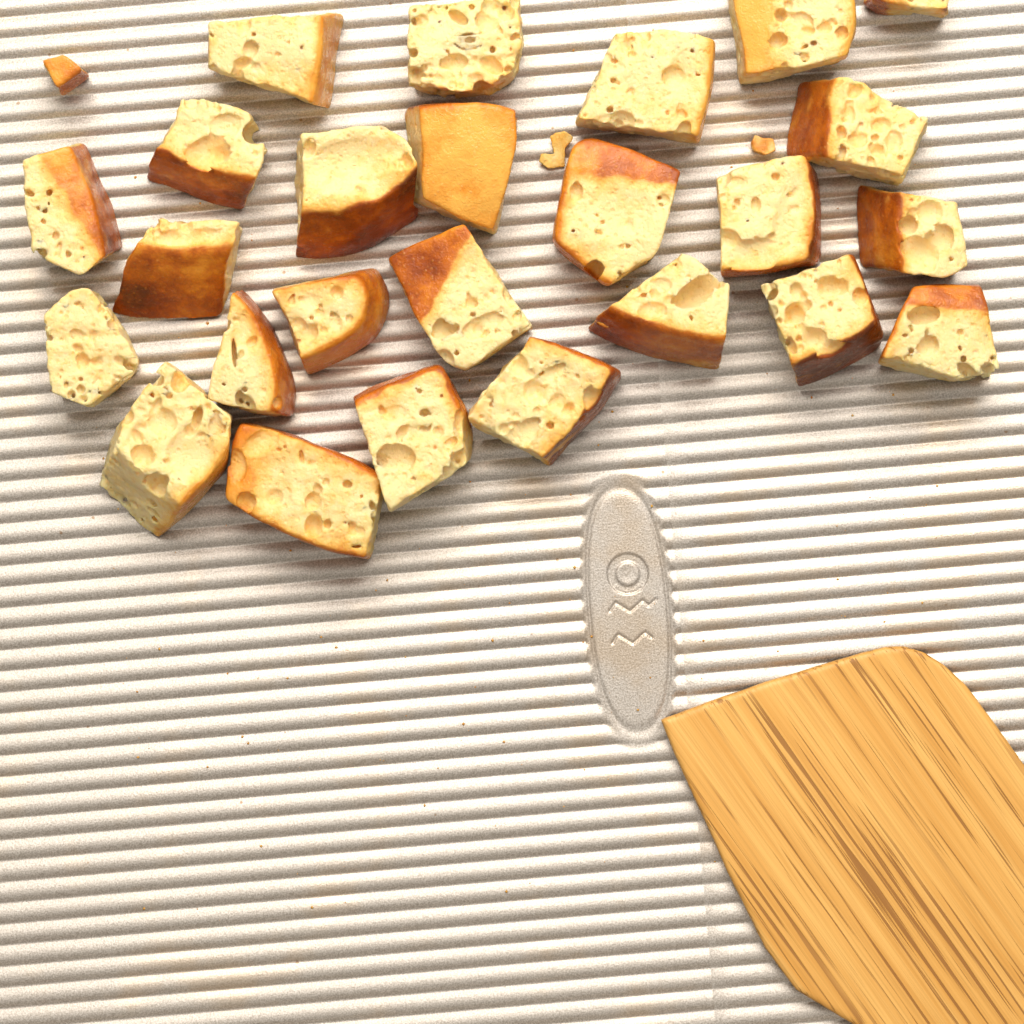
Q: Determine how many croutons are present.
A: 26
